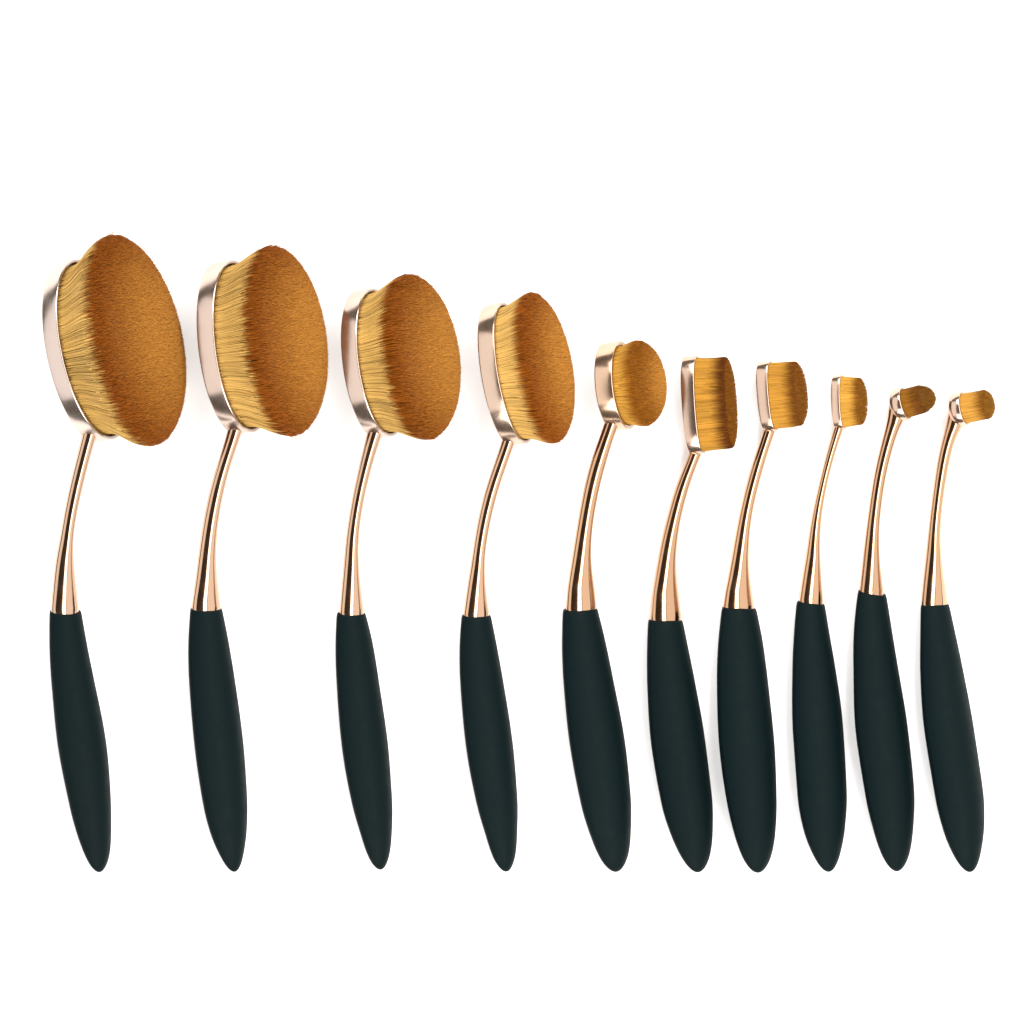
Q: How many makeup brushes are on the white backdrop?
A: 10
